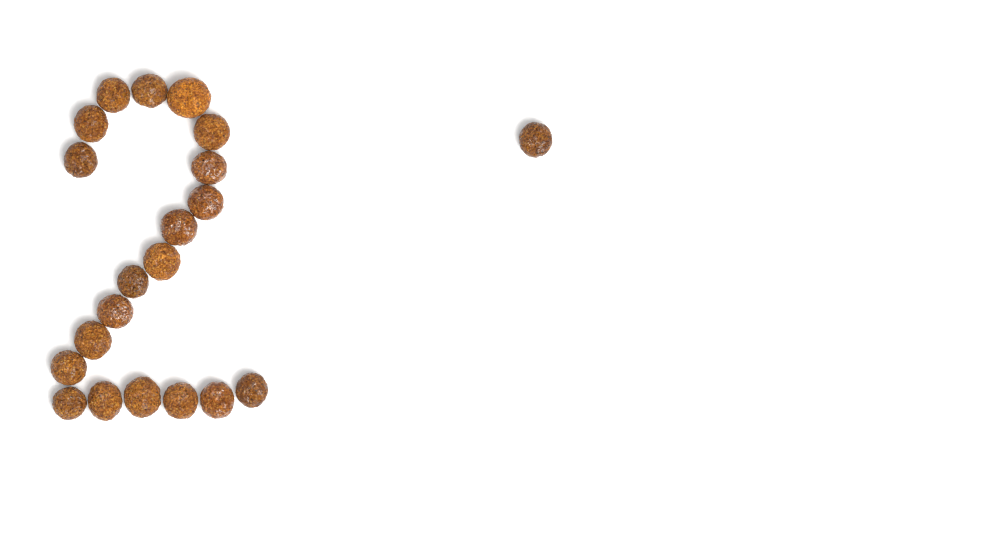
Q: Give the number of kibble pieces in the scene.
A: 21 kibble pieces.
